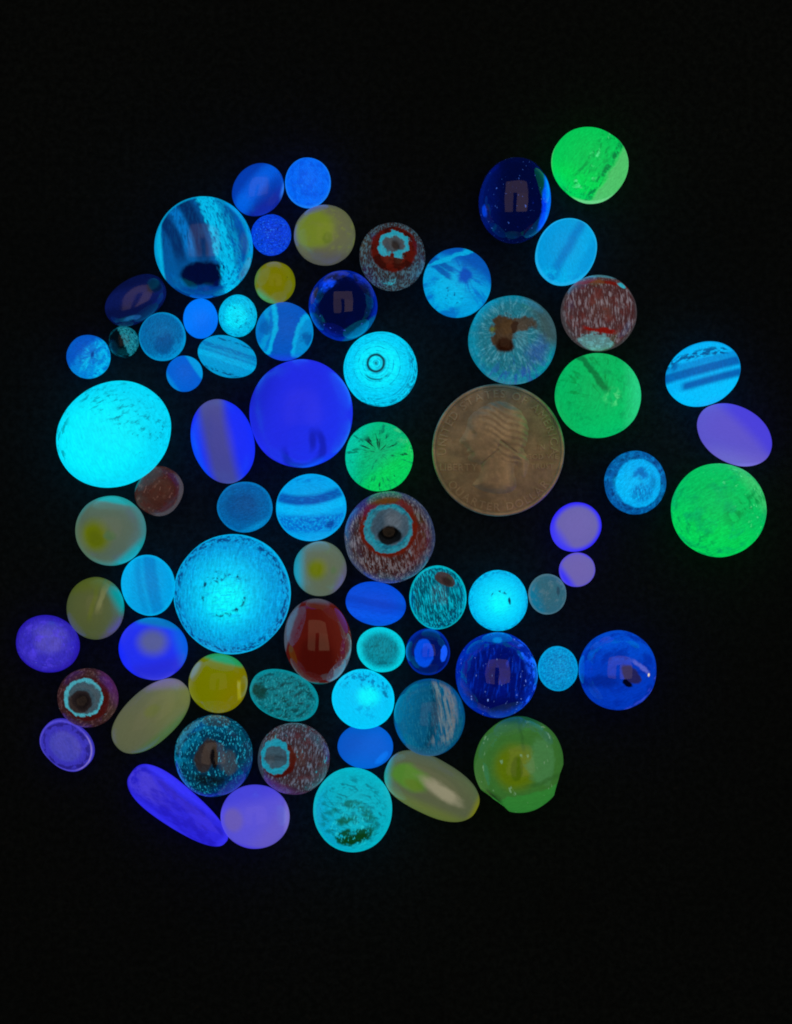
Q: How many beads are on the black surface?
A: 71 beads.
